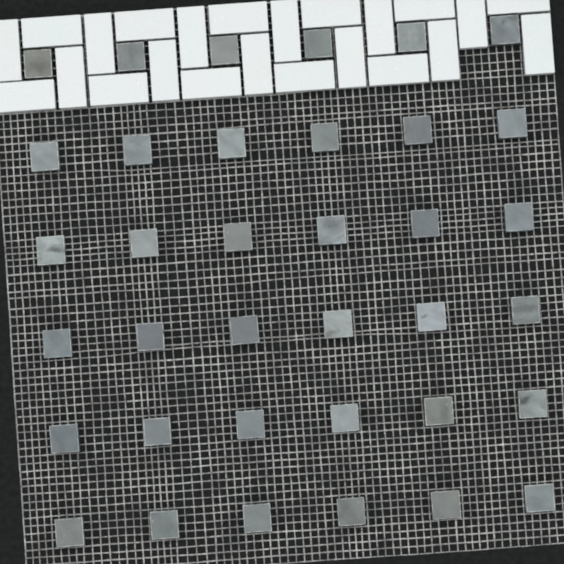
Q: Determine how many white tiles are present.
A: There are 23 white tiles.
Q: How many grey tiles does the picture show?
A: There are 36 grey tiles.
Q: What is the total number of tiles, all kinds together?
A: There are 59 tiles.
